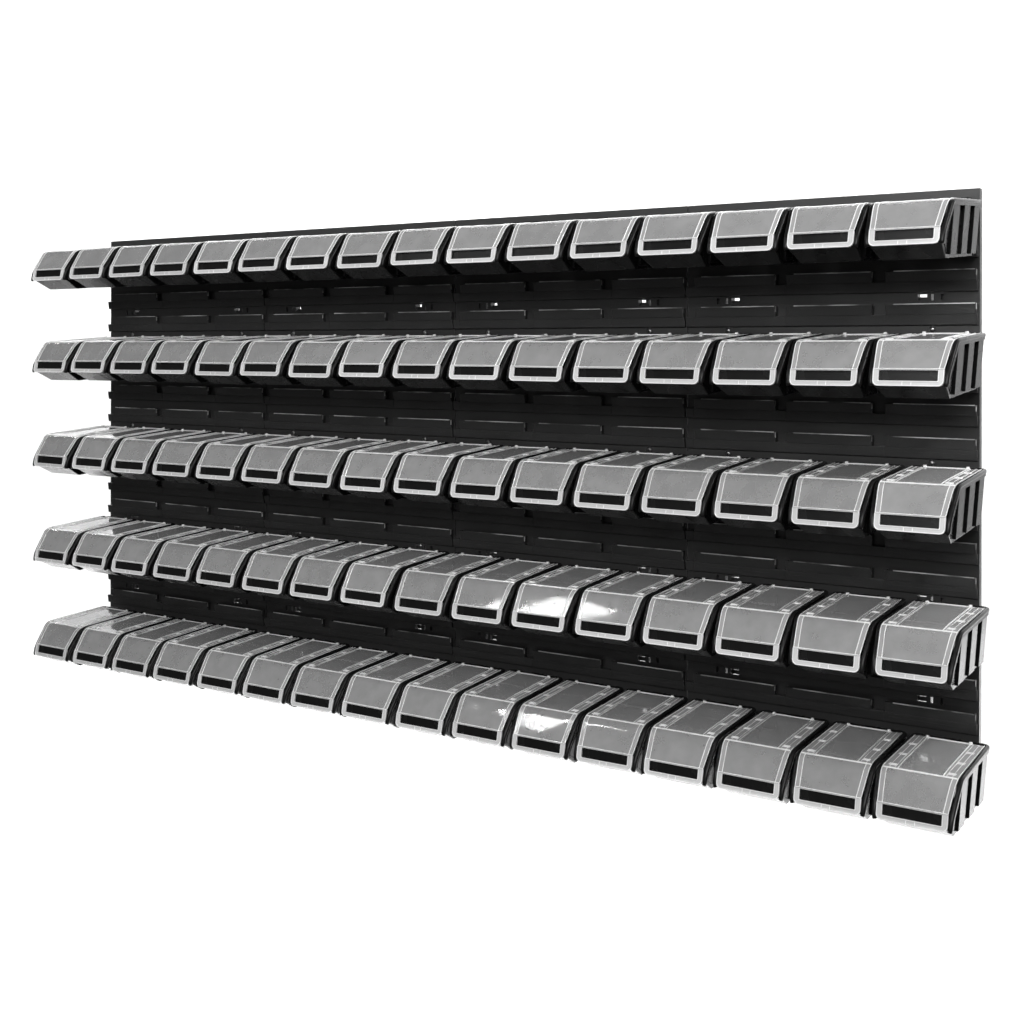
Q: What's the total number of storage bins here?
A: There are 80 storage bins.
